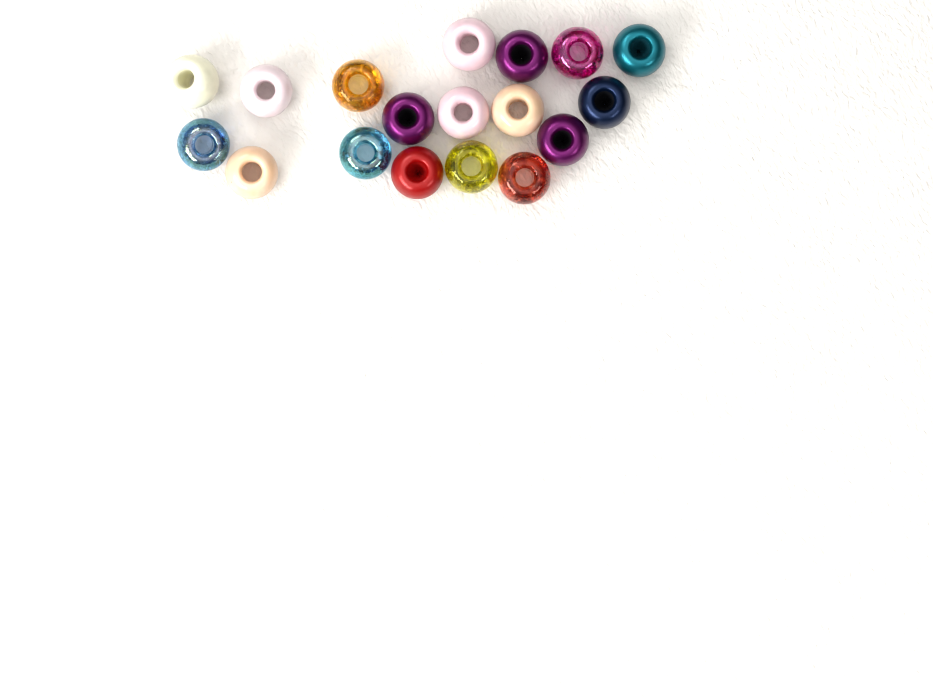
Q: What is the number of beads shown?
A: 18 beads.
